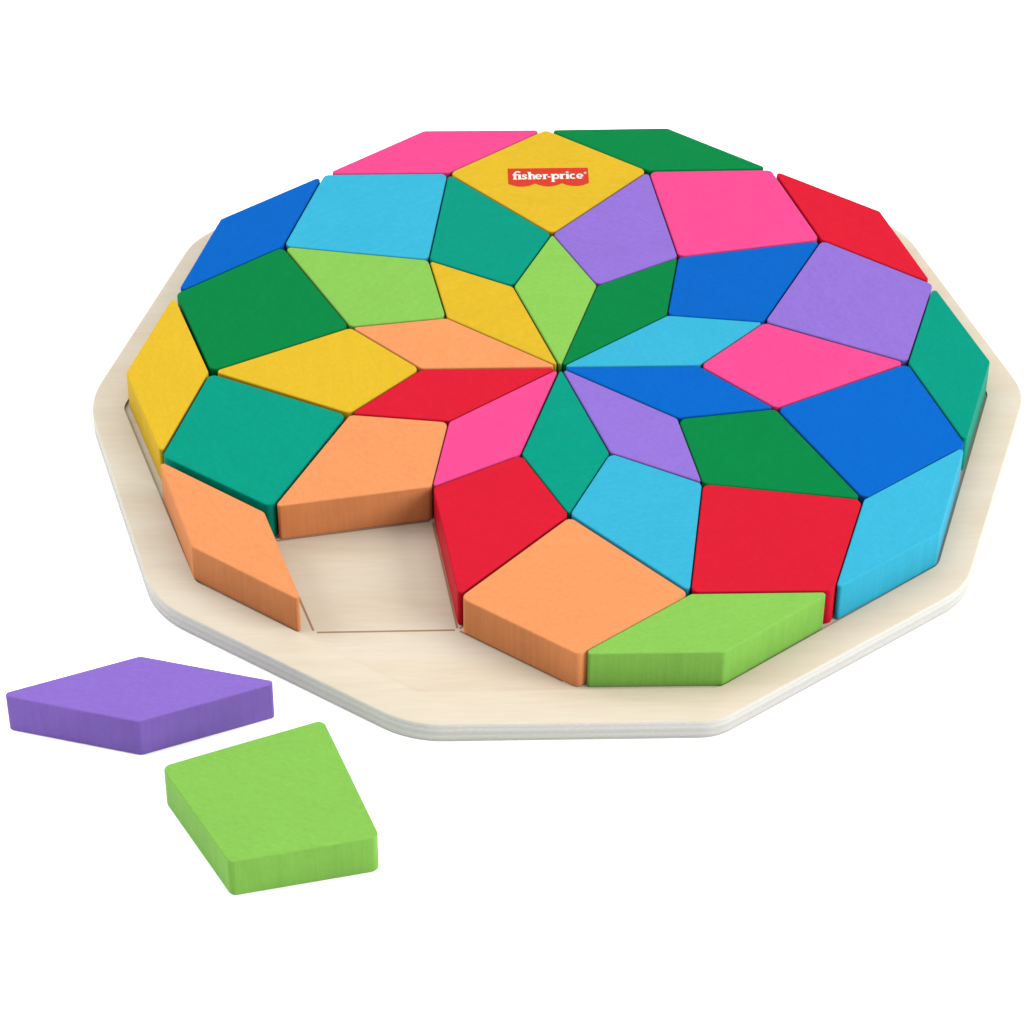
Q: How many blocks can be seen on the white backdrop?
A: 40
